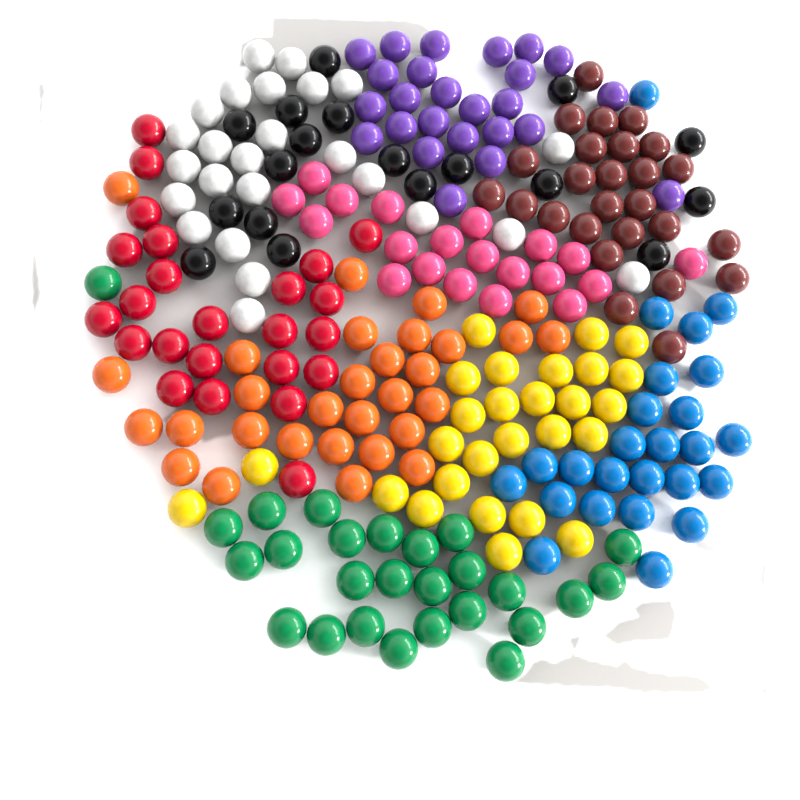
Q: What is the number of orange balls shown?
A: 30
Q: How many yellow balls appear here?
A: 27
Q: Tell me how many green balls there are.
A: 26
